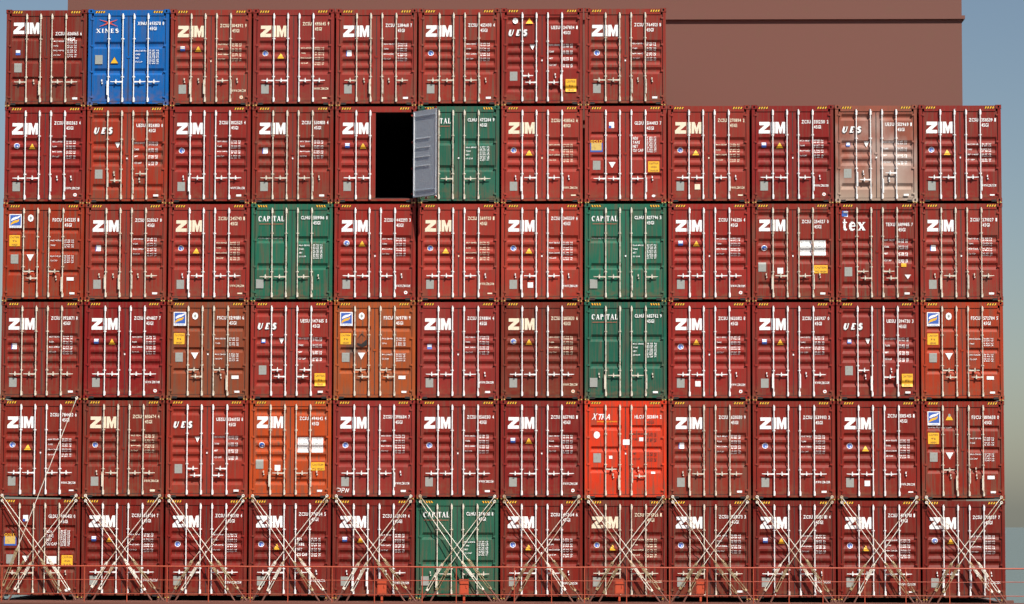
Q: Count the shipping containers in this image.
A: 68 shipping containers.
